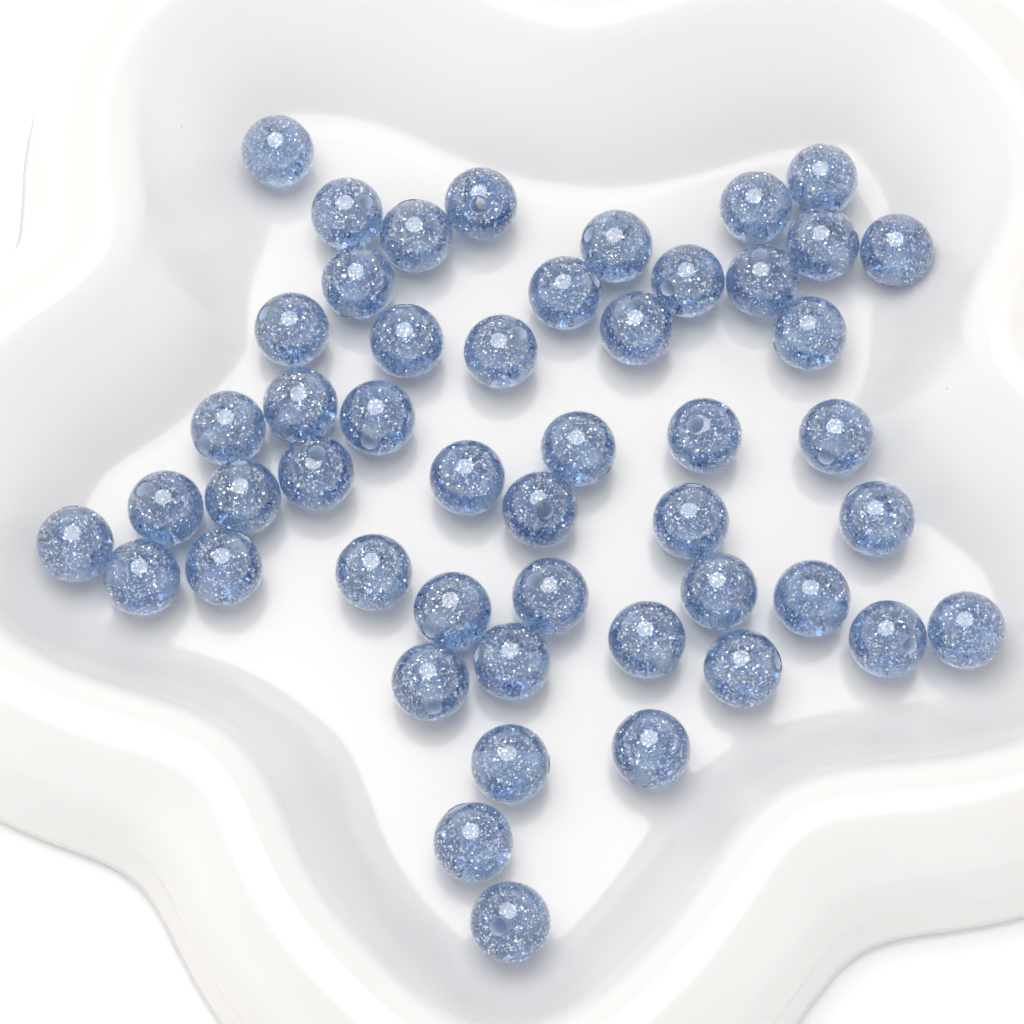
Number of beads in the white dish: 49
